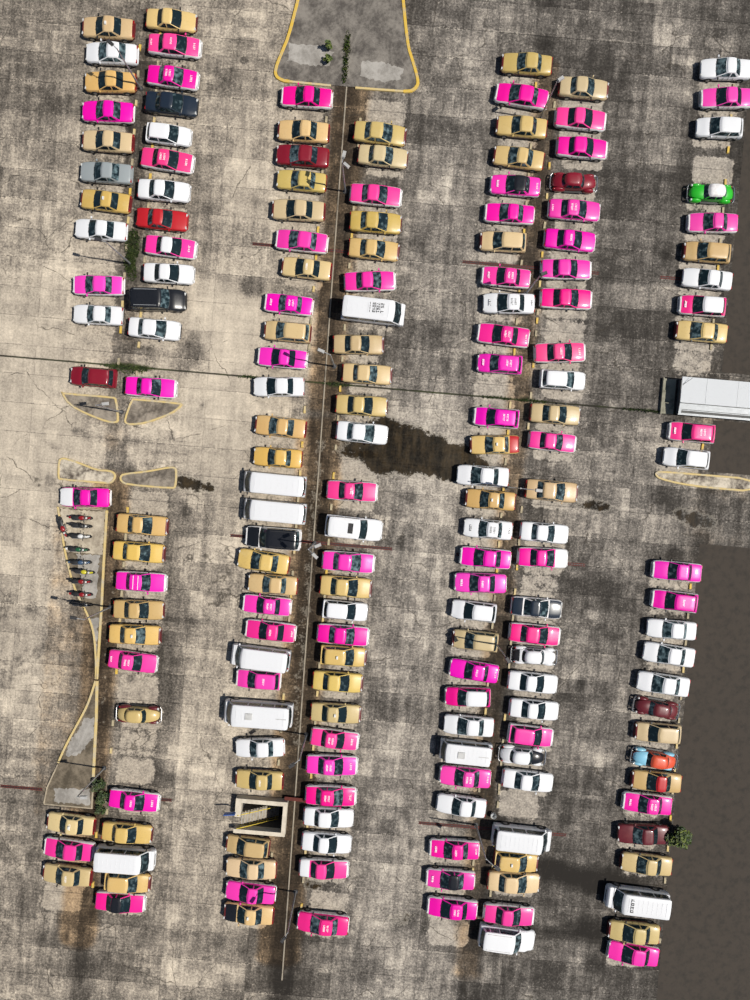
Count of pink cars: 66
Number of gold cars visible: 56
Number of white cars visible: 35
